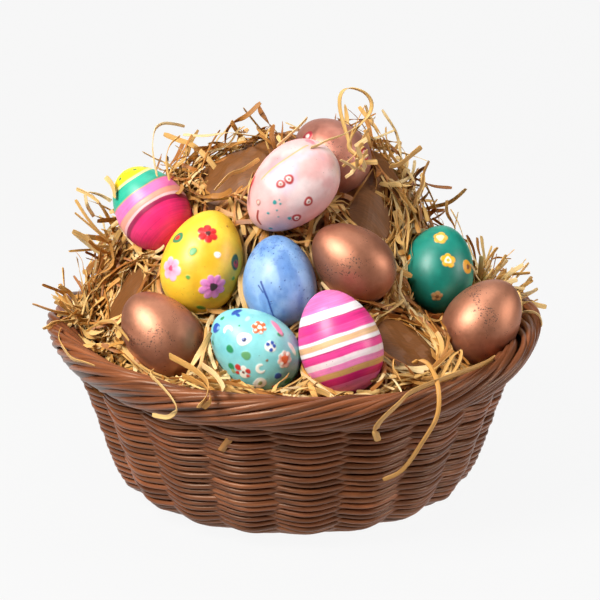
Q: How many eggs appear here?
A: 11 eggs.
